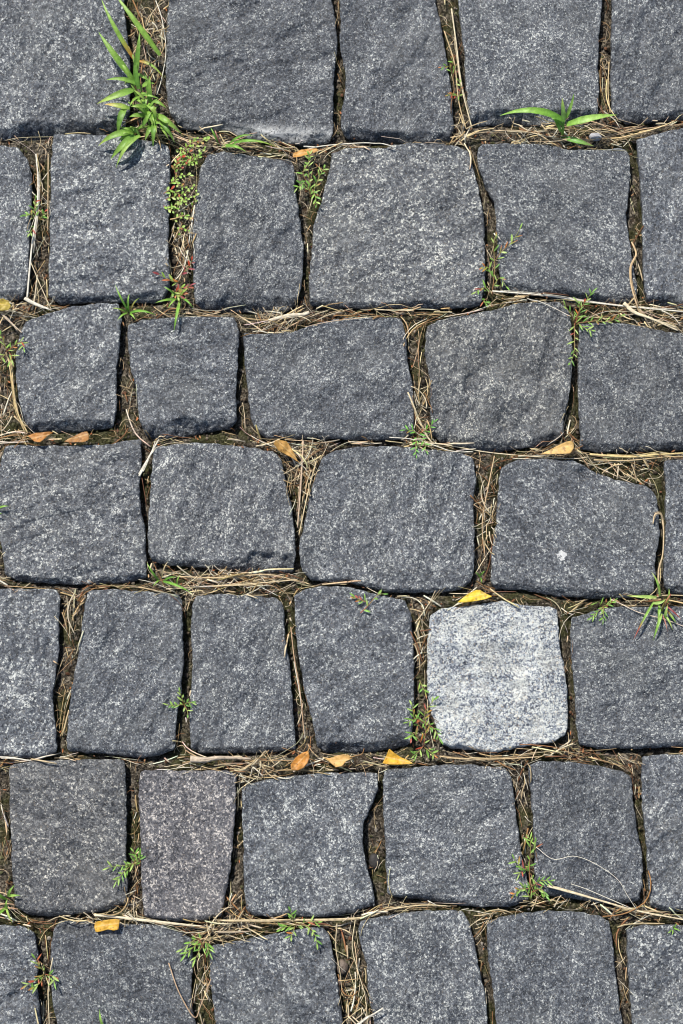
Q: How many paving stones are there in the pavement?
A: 39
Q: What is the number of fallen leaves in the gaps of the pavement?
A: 11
